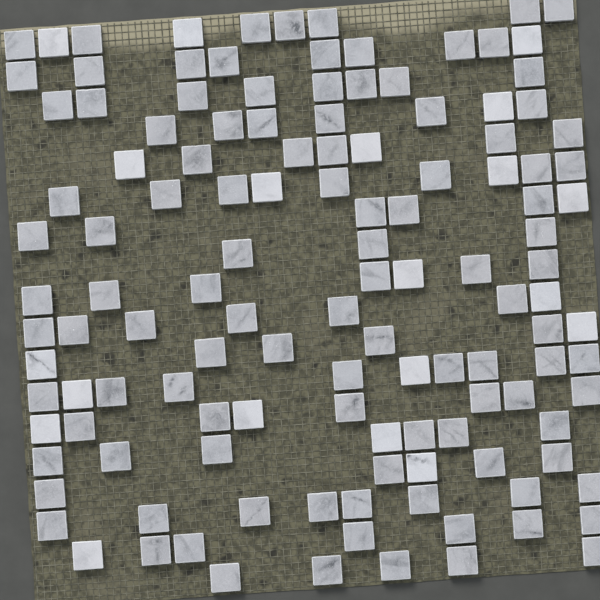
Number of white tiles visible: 20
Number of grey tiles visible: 108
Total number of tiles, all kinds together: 128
